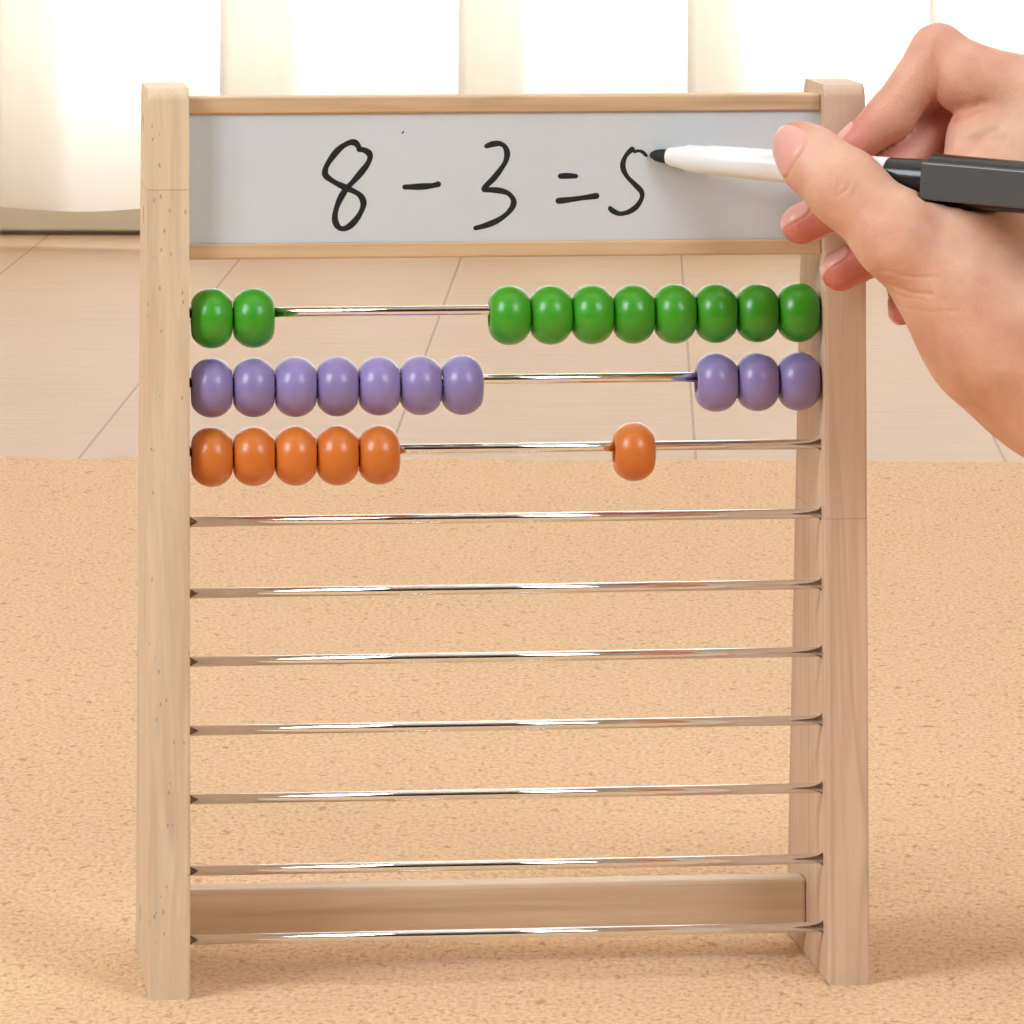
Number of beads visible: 26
